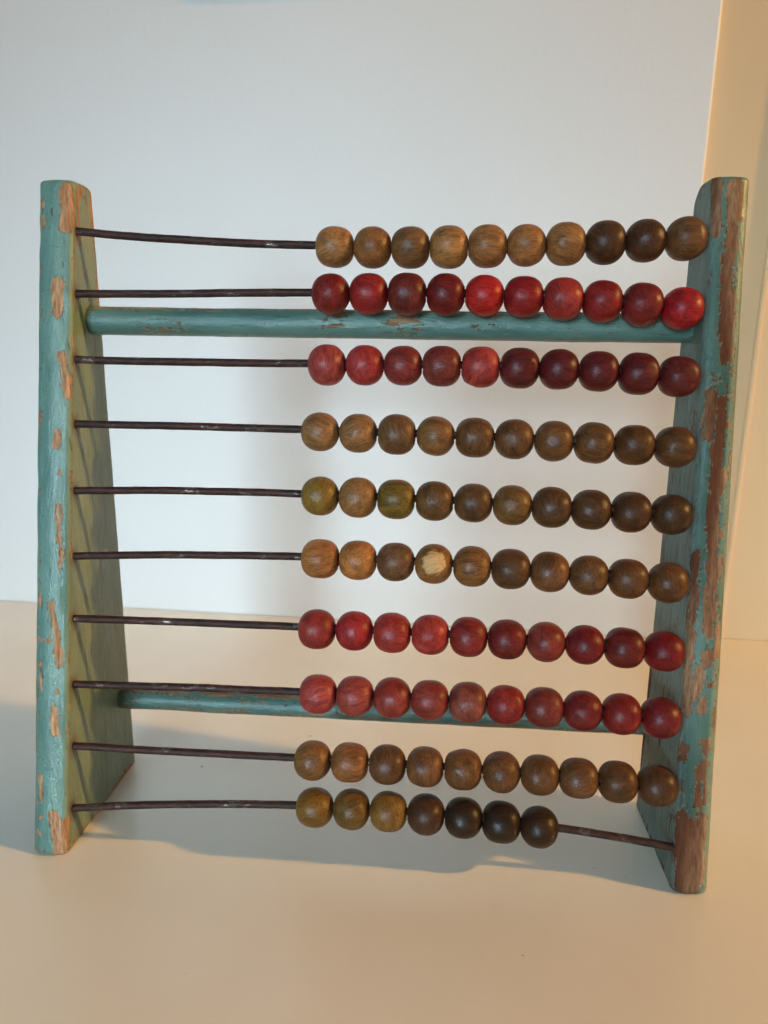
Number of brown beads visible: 57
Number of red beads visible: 40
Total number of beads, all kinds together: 97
